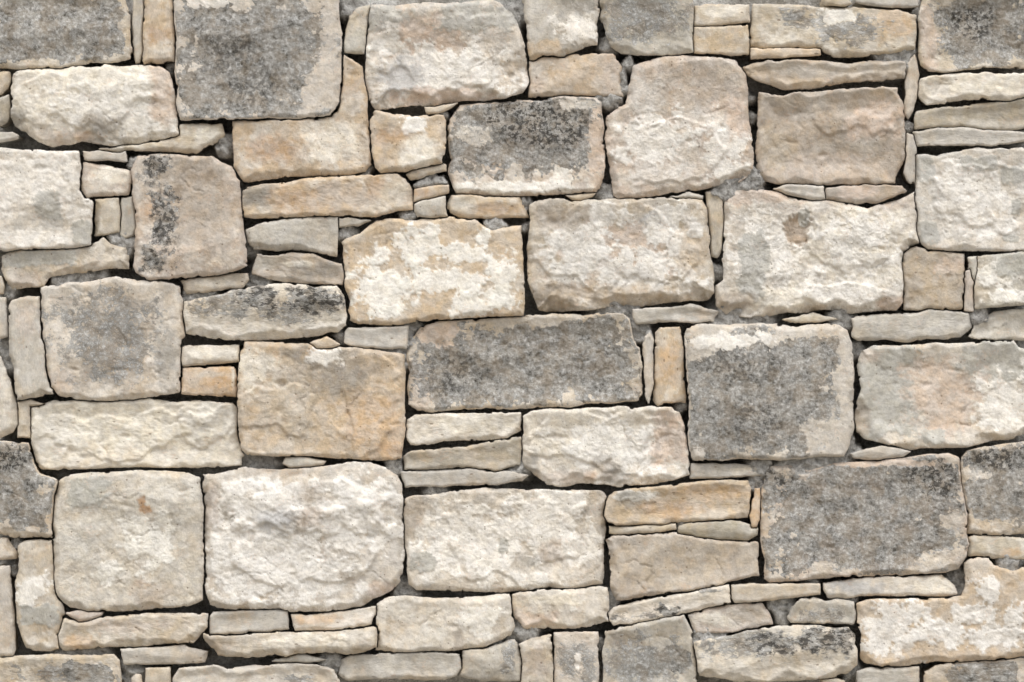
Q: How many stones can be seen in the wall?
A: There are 134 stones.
